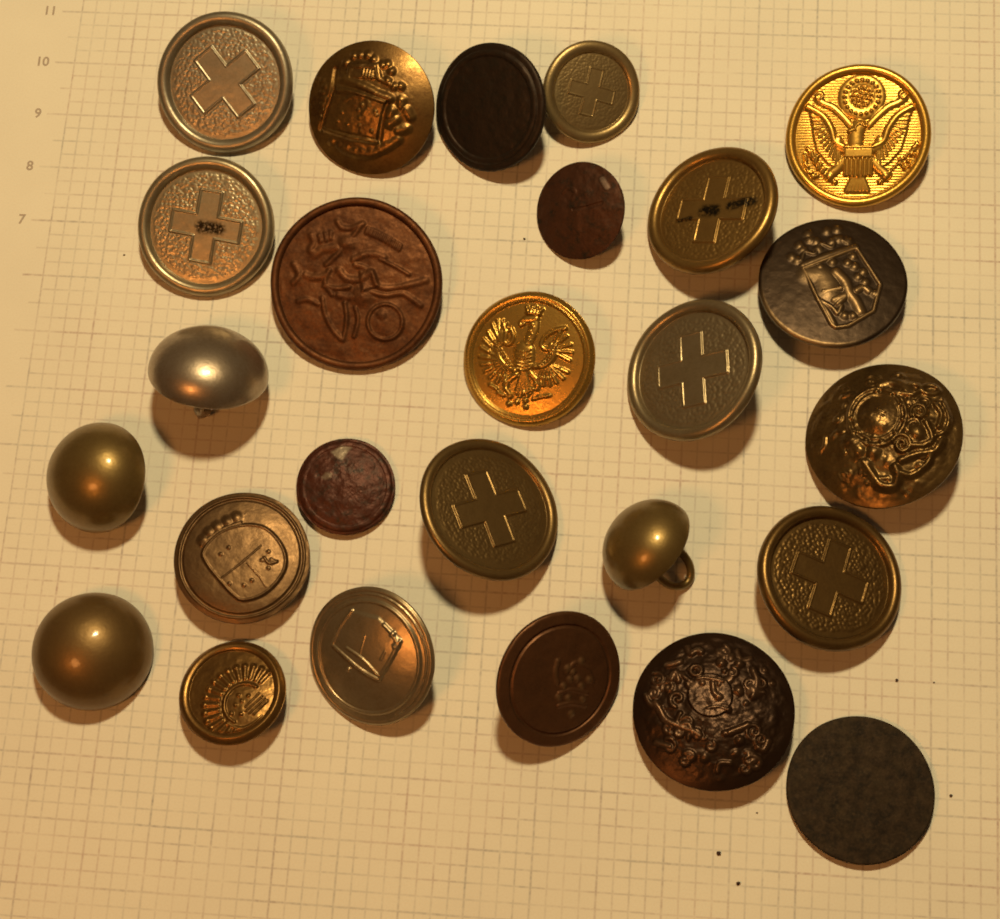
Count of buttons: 26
